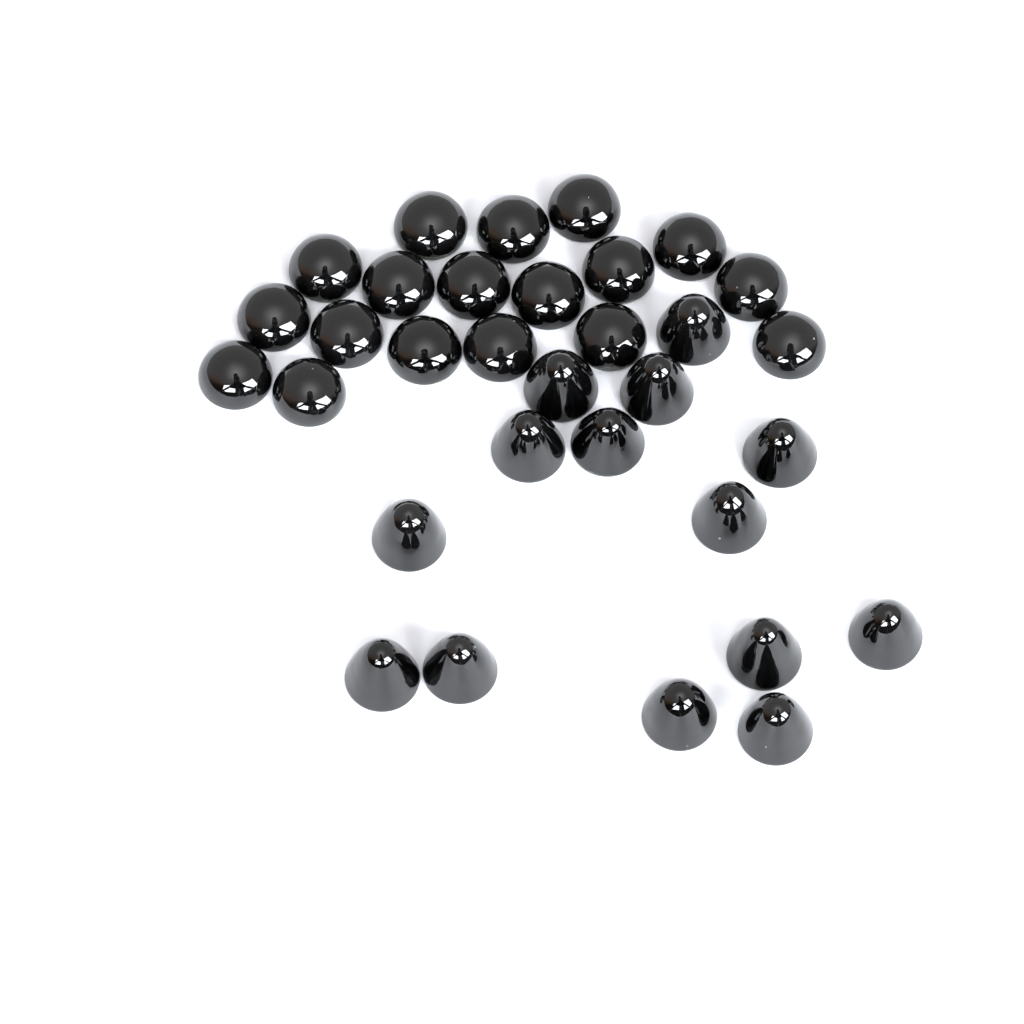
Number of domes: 18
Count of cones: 14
